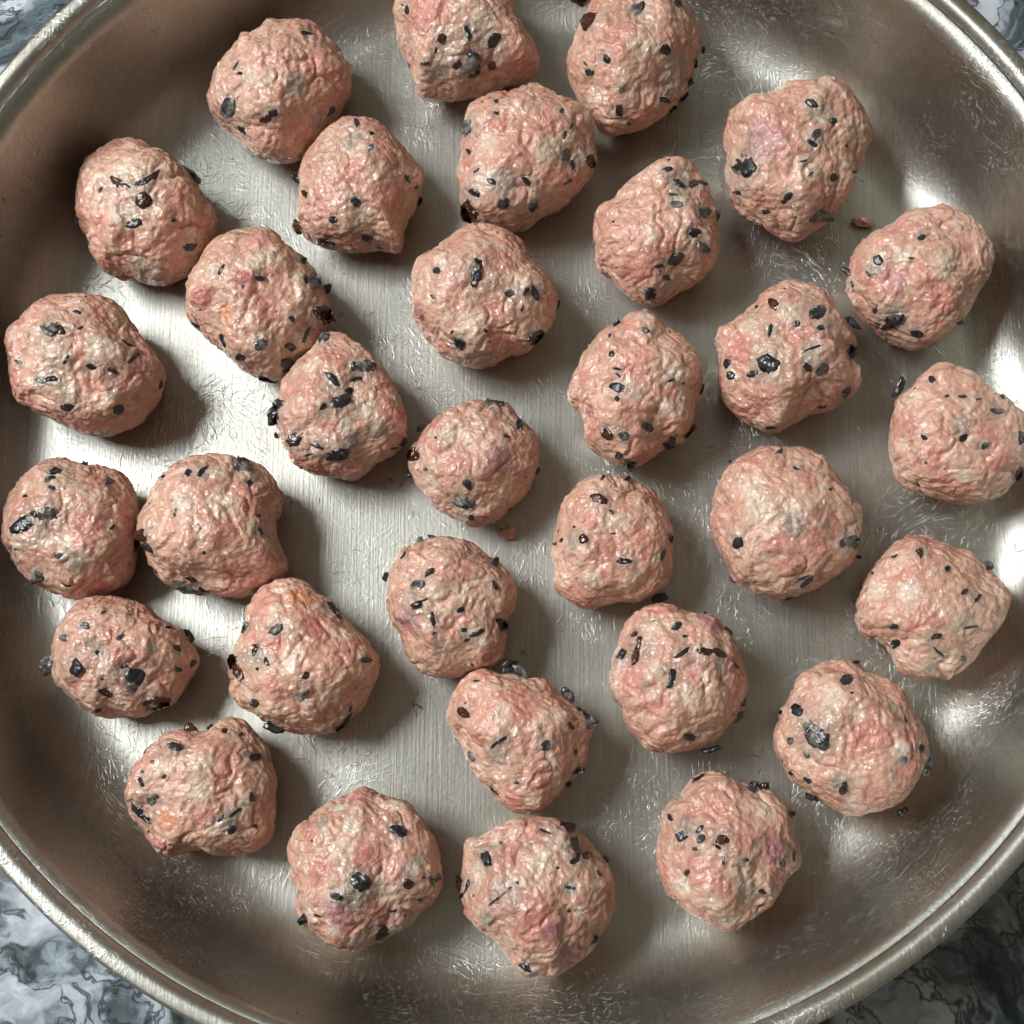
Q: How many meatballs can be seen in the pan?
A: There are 32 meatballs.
